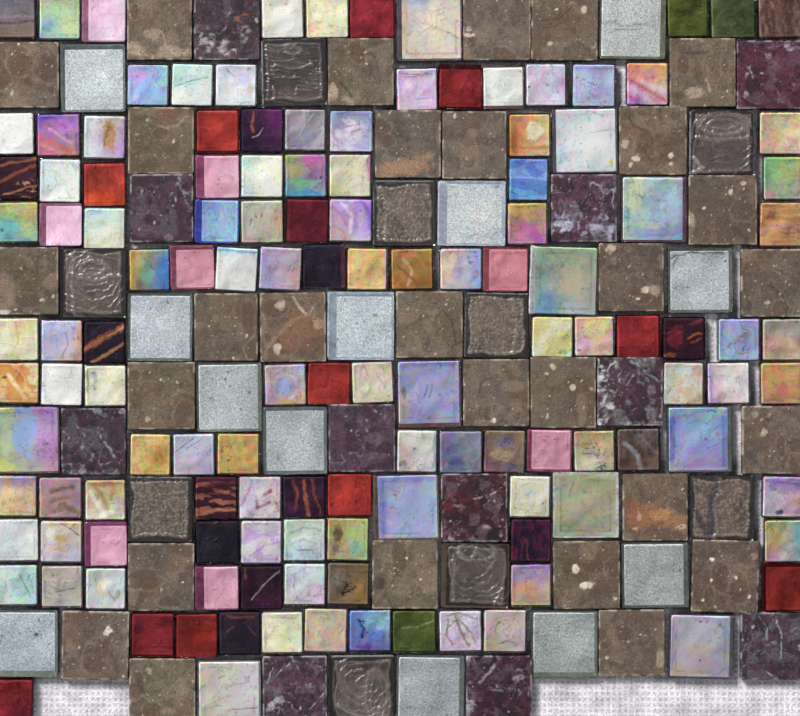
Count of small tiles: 118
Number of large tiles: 72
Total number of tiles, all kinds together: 190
